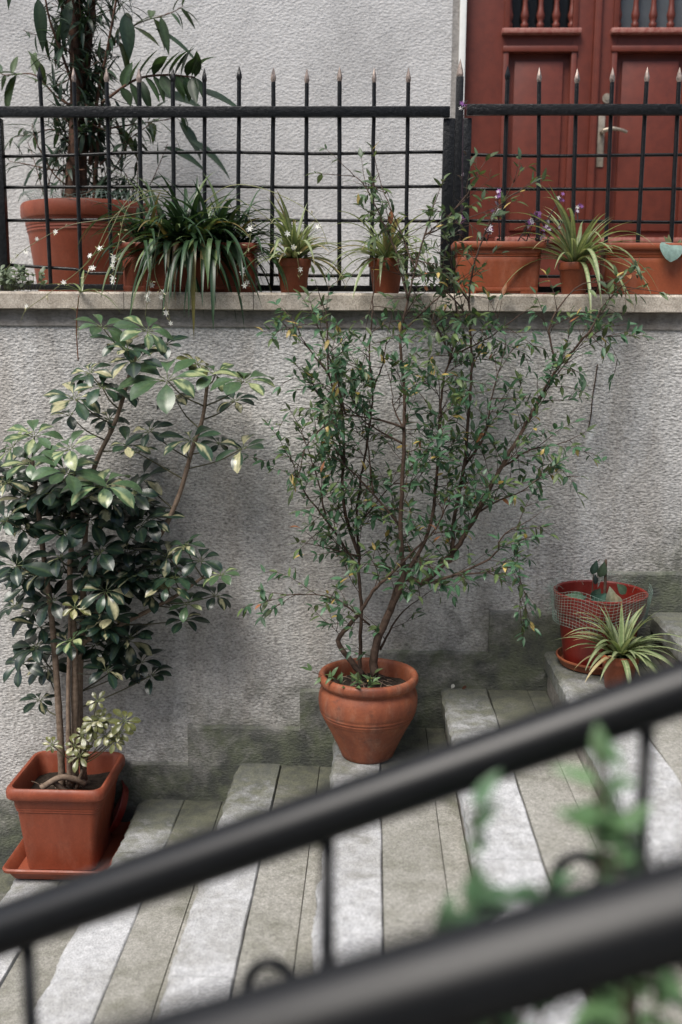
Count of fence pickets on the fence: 18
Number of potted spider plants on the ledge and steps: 4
